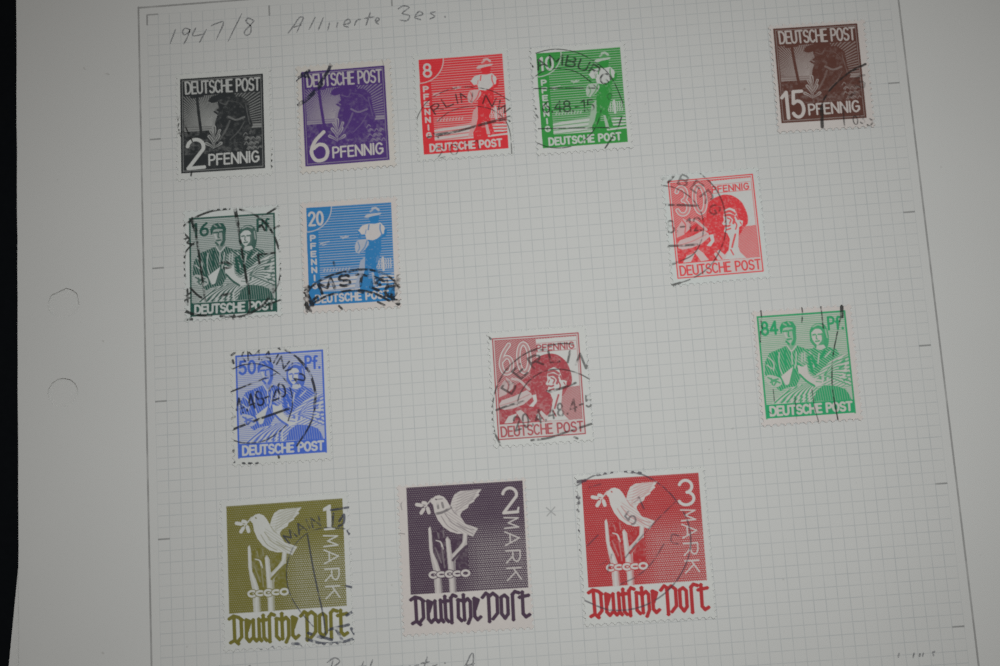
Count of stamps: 14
